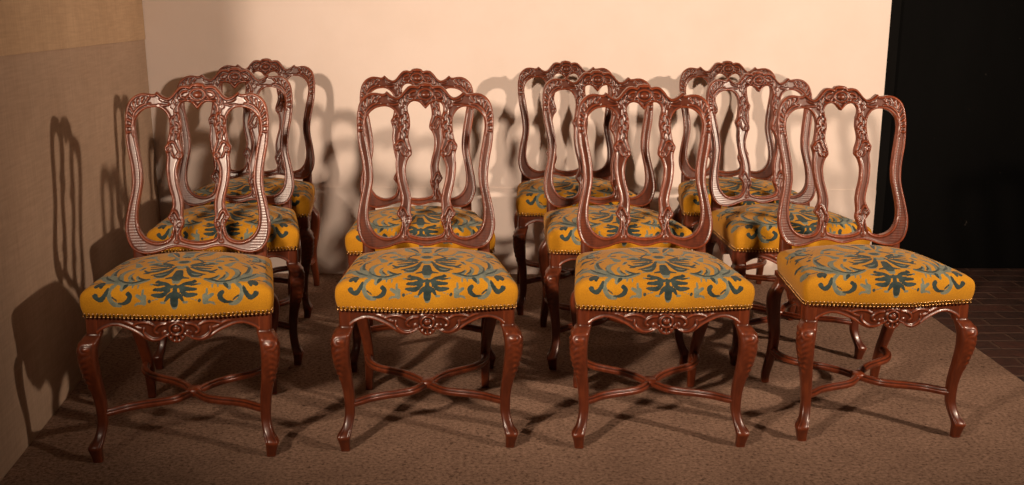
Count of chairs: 11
